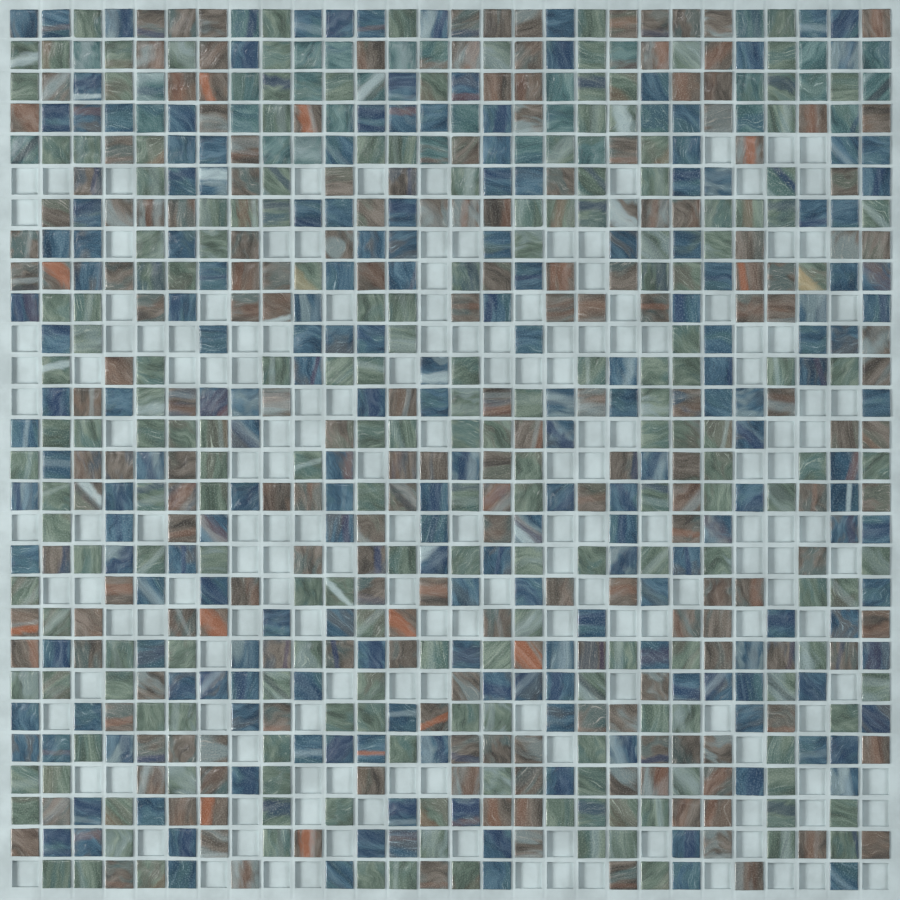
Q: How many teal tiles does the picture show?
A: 32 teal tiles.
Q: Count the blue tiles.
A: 198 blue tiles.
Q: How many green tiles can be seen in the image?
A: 194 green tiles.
